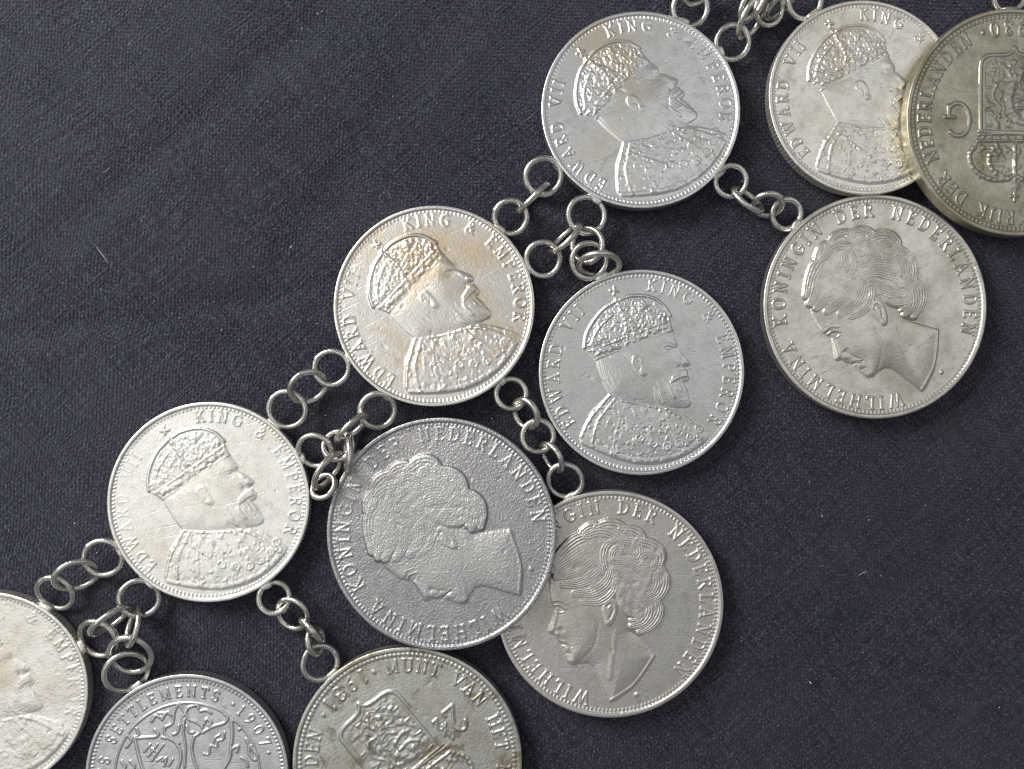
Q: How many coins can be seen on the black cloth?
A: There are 12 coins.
